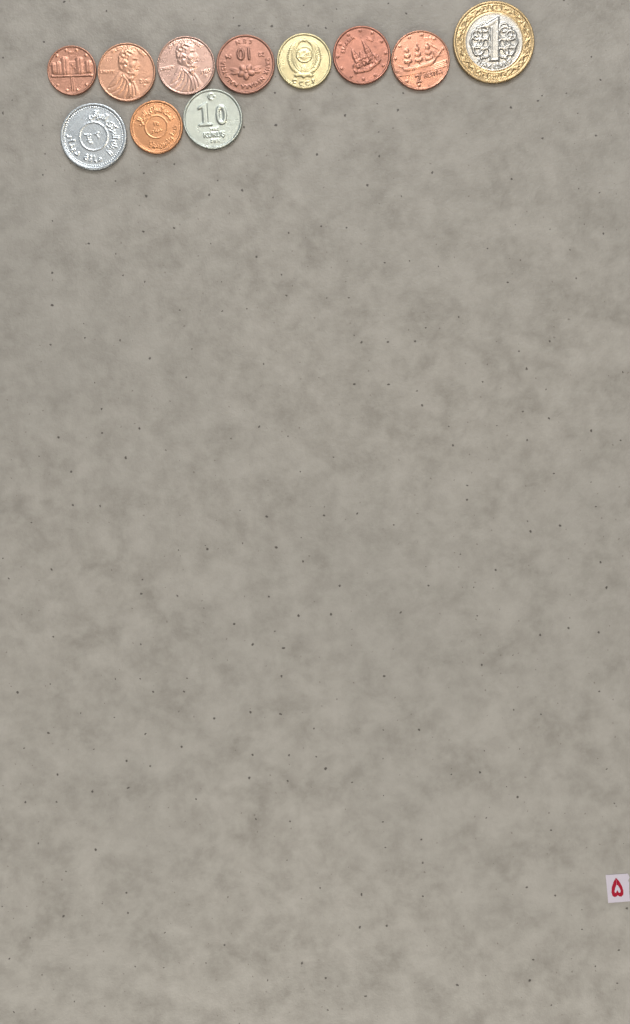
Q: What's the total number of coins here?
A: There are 11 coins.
